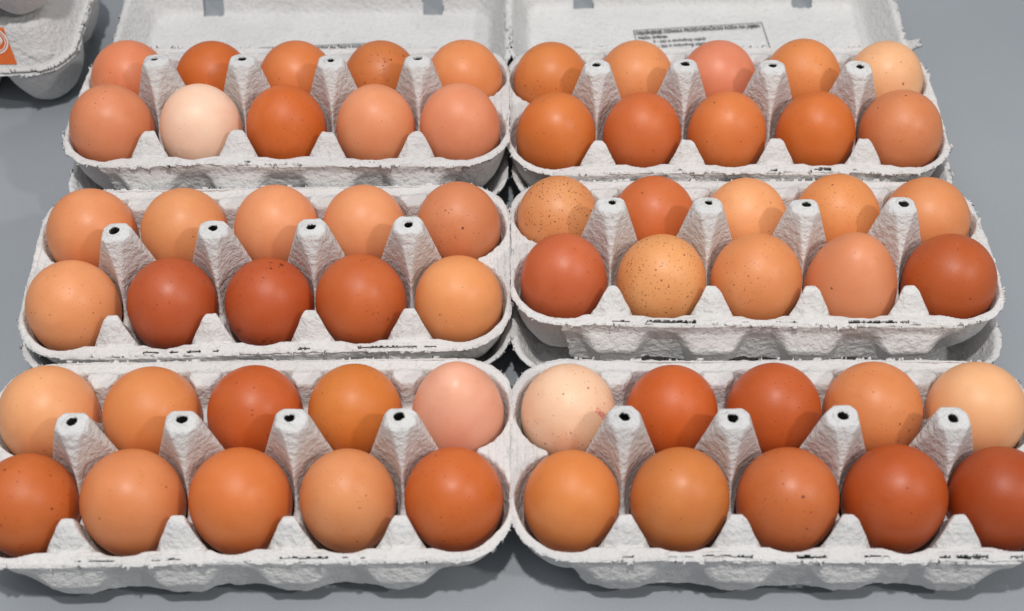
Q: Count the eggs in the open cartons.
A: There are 60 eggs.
